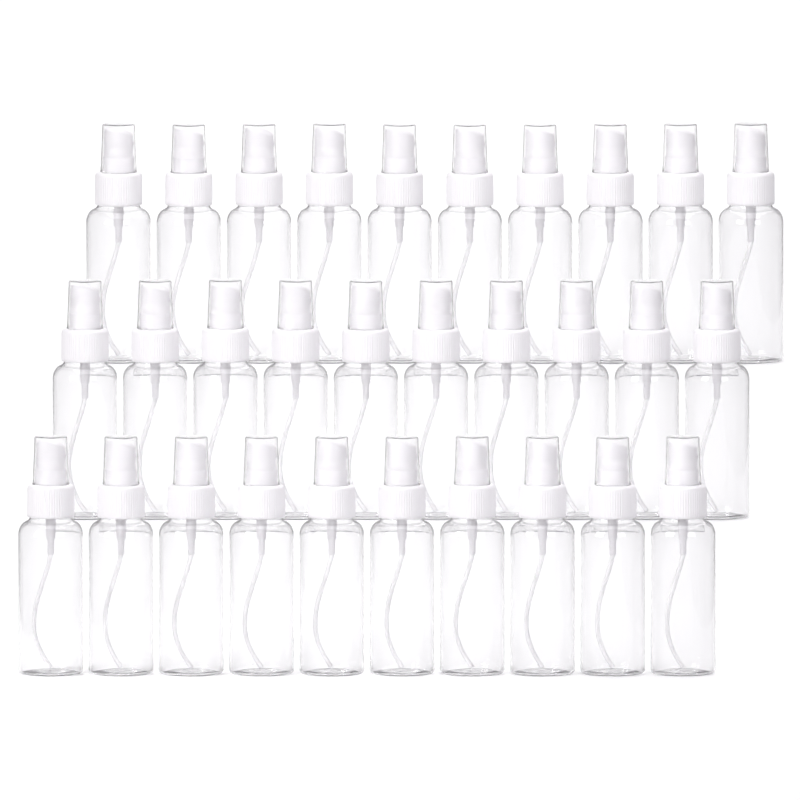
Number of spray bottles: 30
